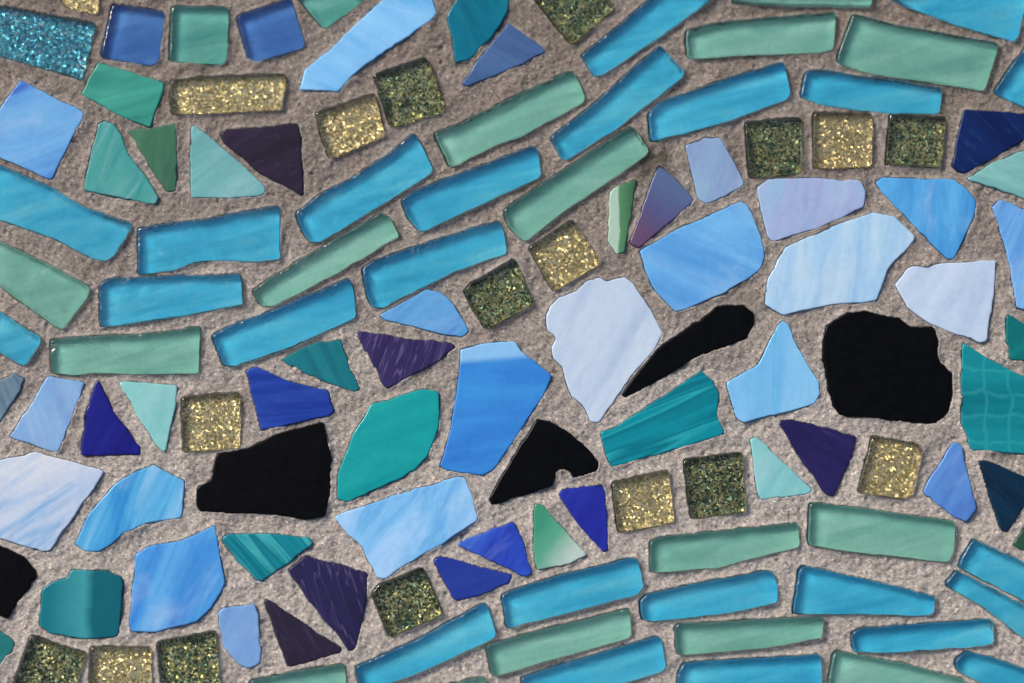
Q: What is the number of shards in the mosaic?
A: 59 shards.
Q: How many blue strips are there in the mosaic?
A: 24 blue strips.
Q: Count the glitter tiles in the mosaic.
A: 19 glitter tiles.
